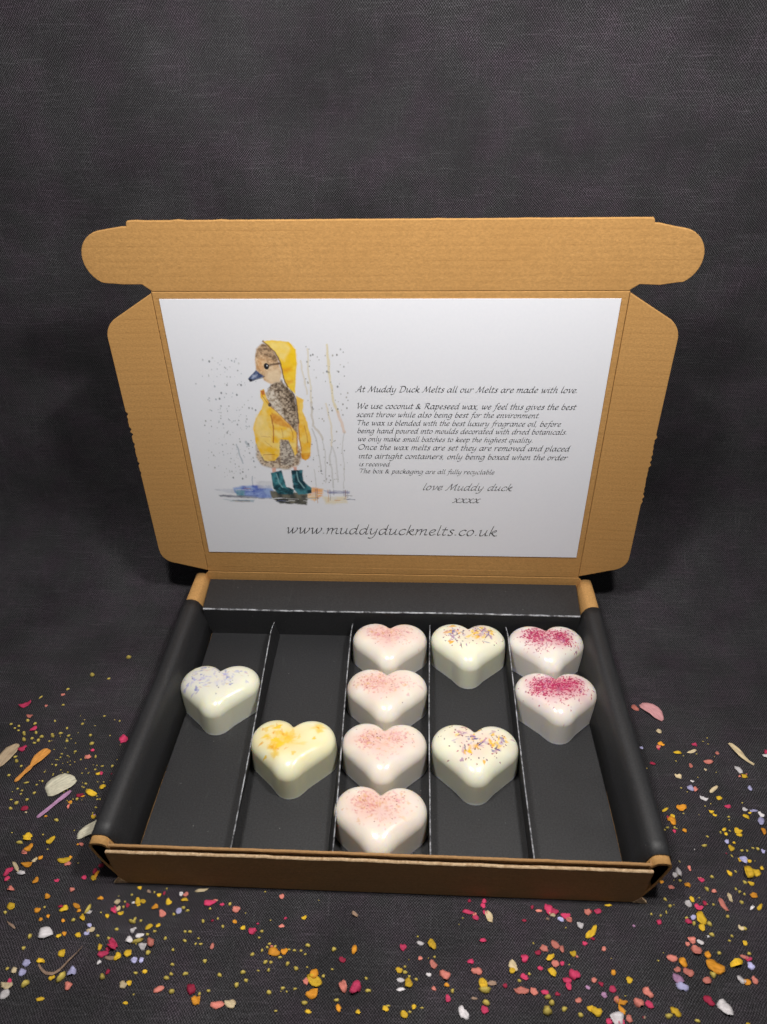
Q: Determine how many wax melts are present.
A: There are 10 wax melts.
